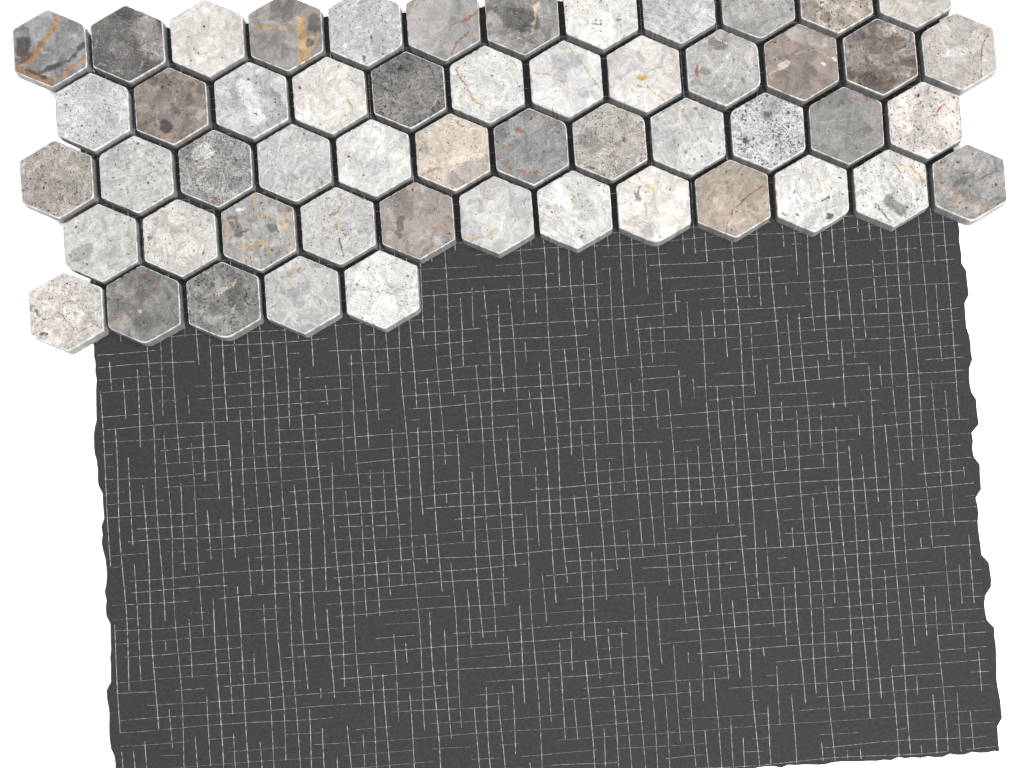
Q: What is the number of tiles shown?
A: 53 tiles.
